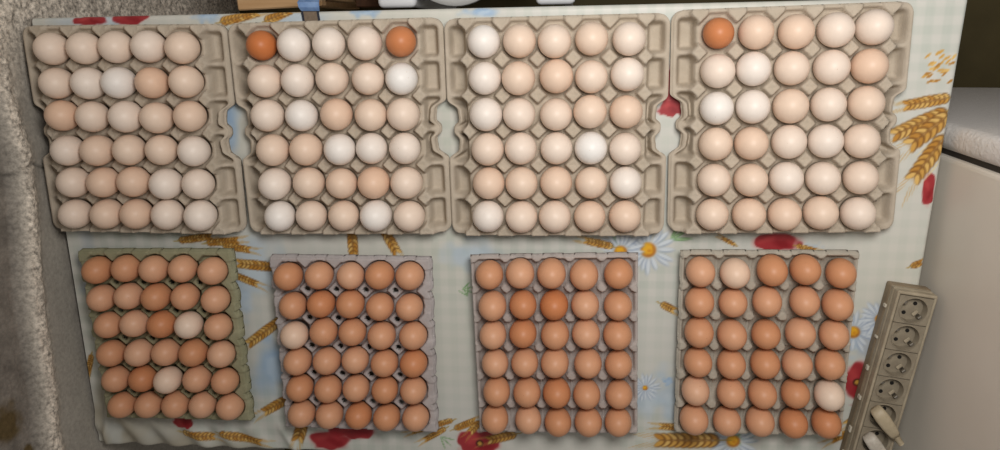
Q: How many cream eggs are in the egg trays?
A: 122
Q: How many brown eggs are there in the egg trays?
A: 118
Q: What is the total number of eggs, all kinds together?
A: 240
